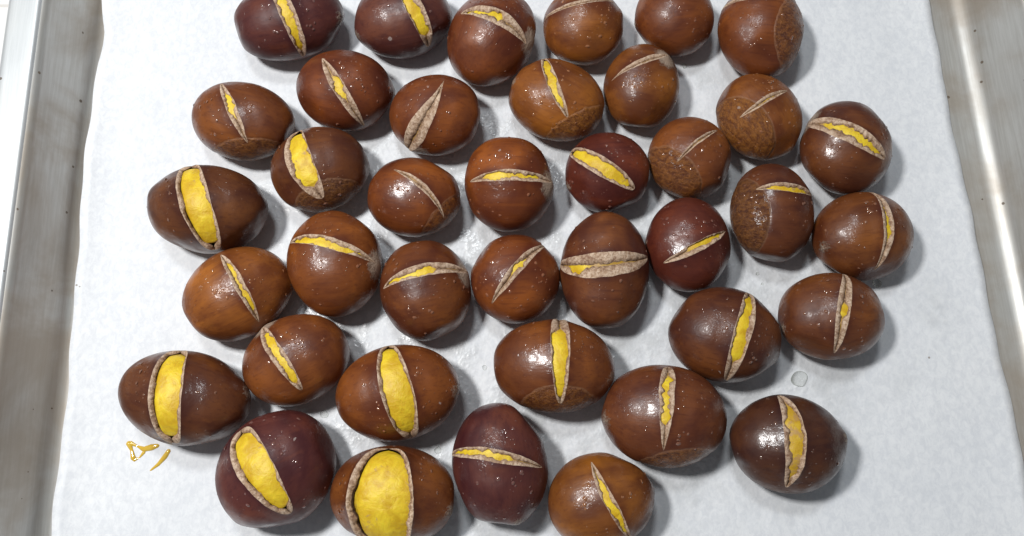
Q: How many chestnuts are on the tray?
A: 39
